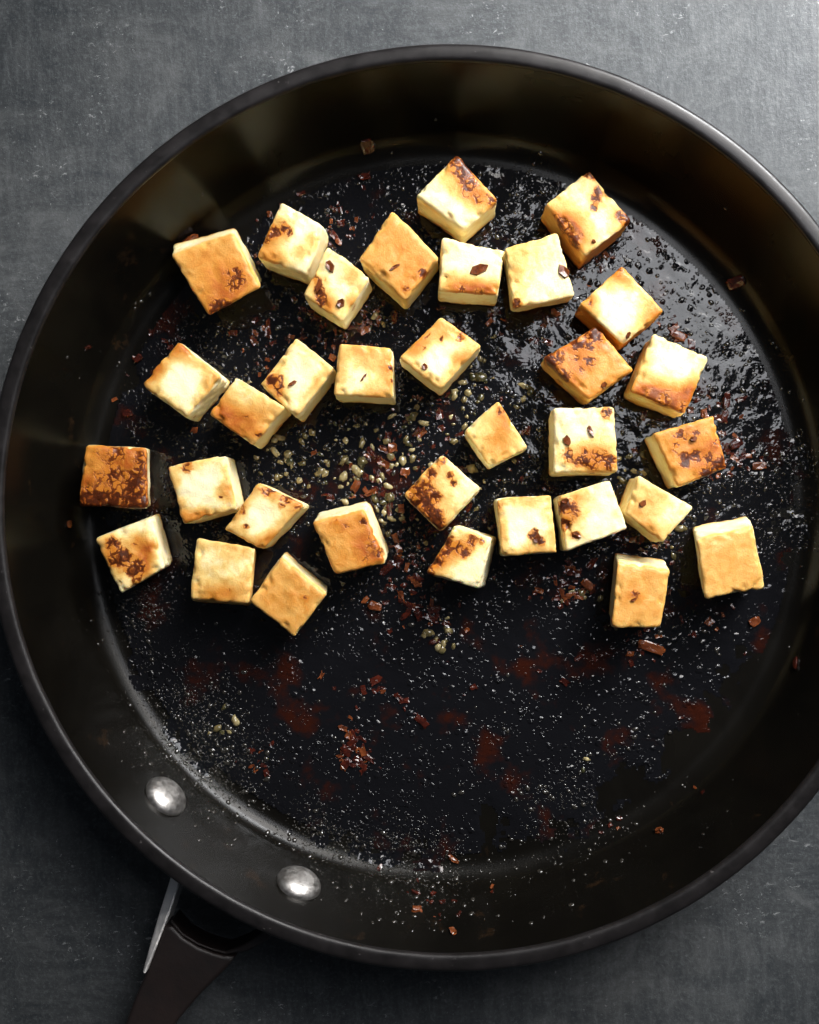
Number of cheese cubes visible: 33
